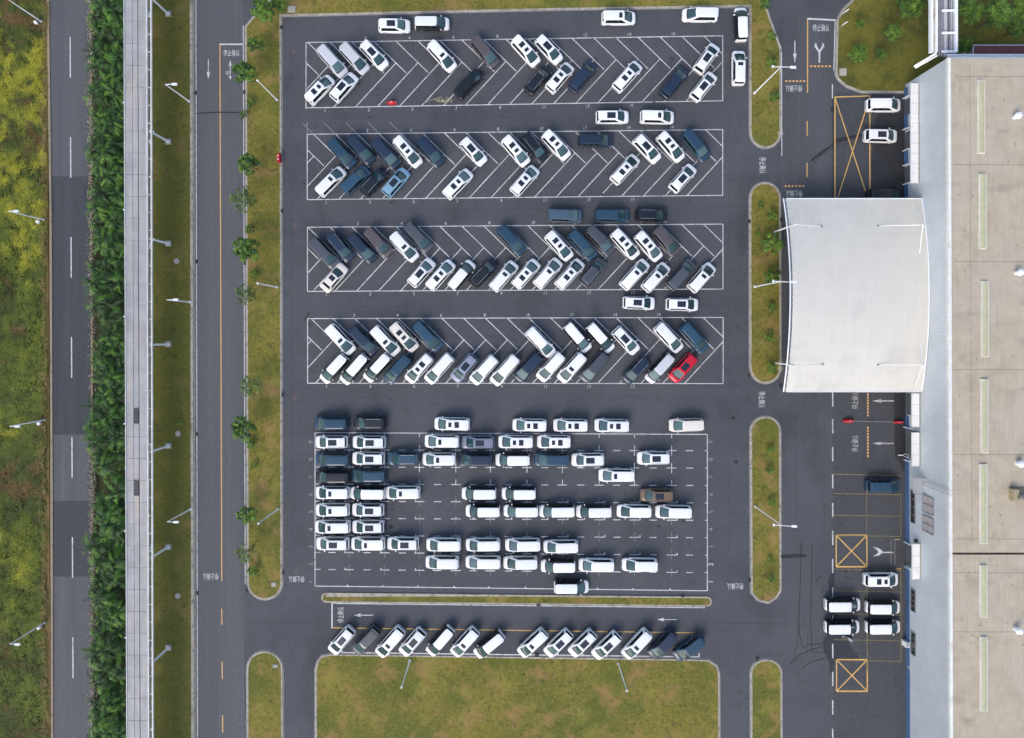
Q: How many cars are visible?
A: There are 183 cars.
